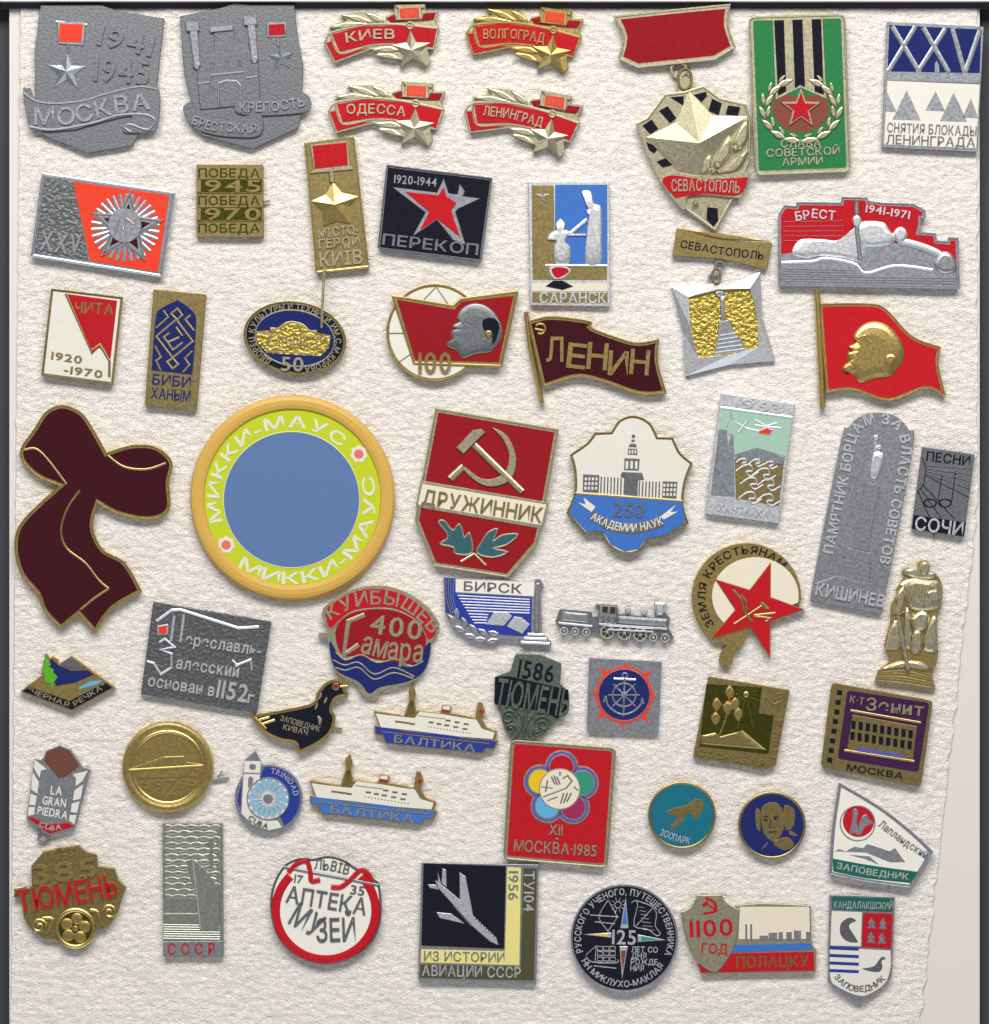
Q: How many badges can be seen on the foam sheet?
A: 57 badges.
